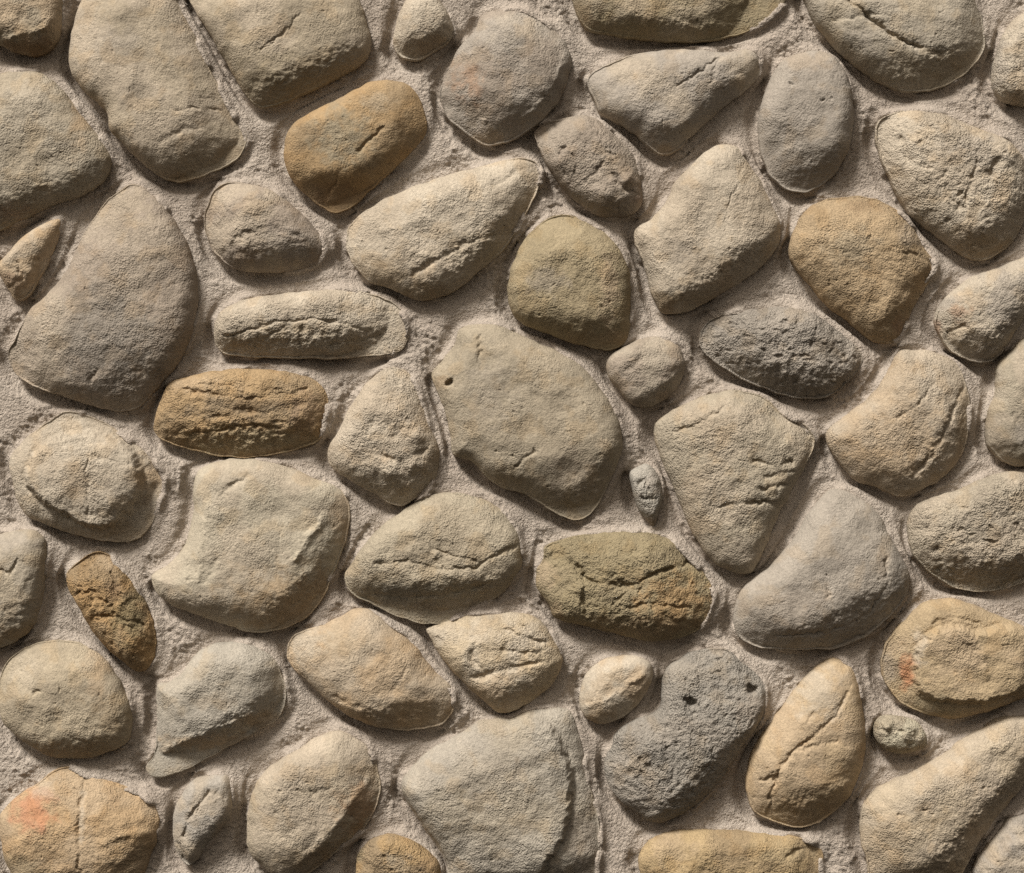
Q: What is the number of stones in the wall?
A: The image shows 57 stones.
